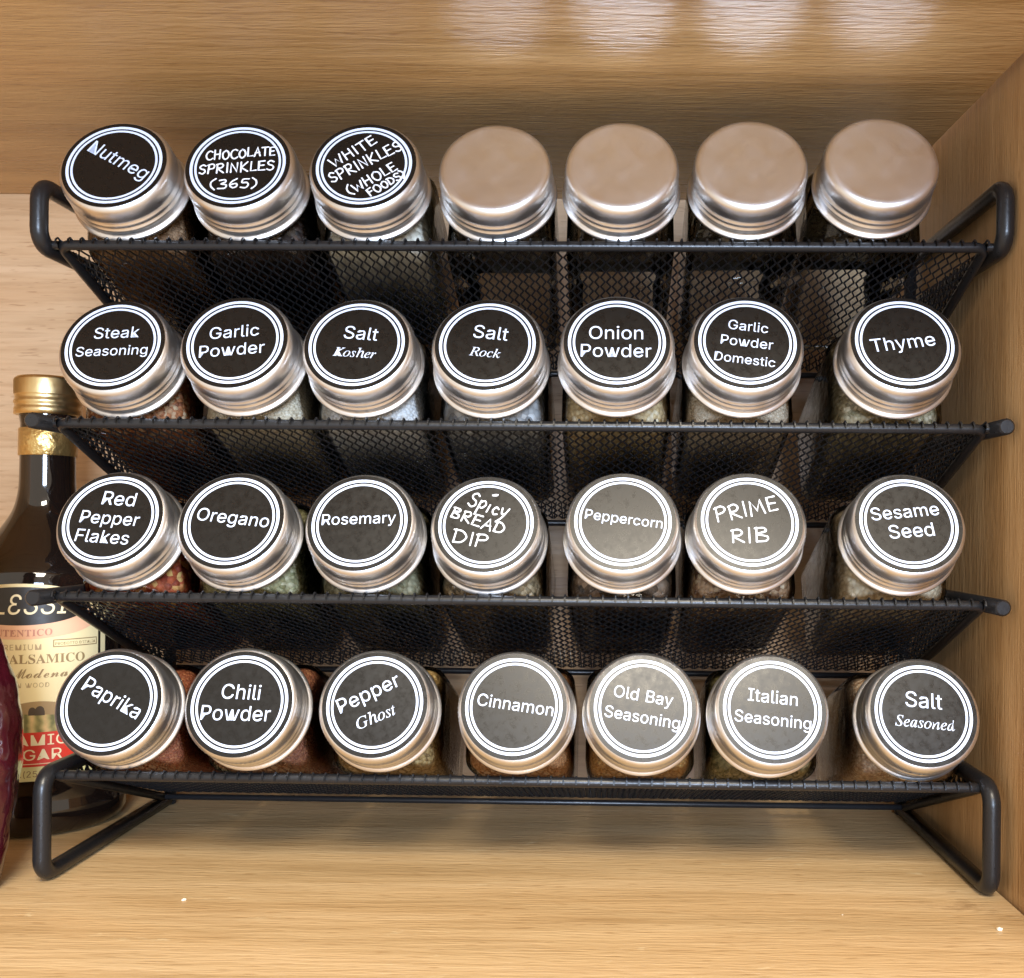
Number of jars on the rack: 28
